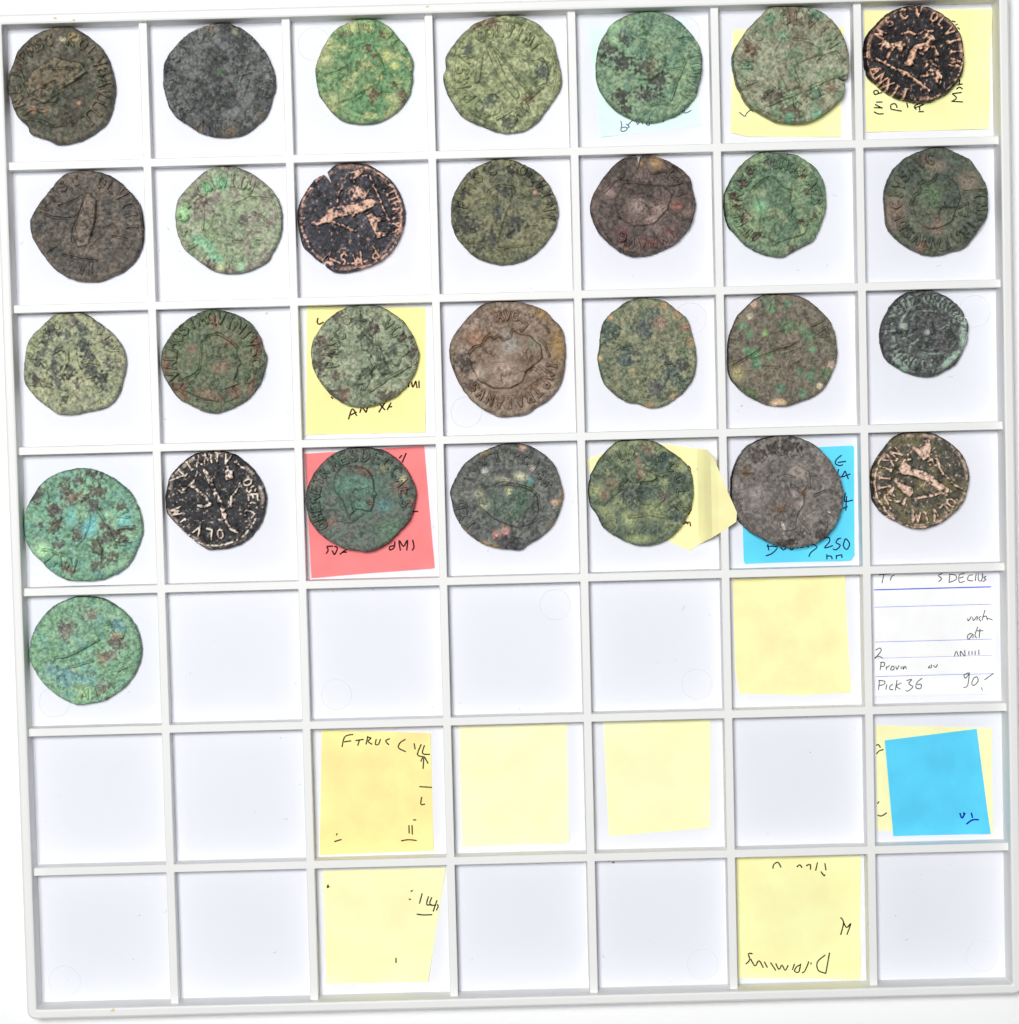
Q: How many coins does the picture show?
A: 29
